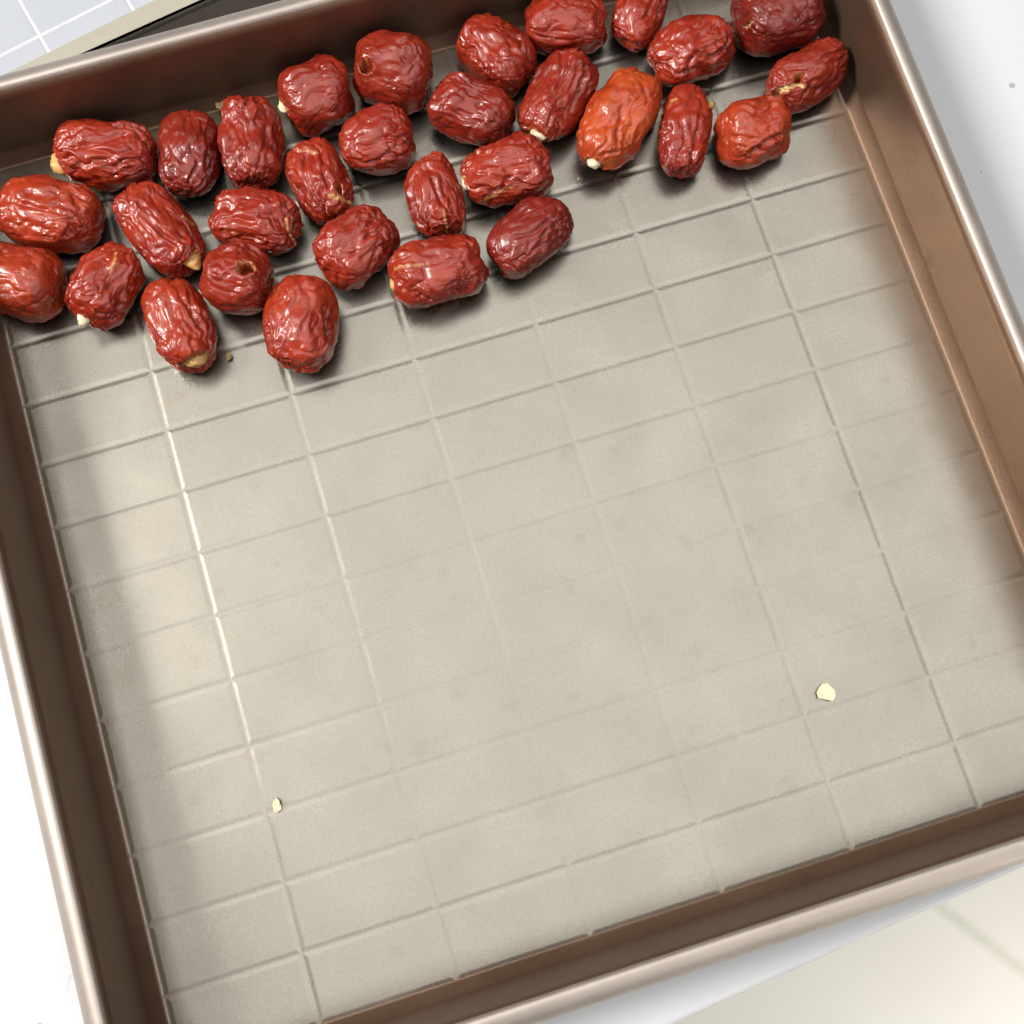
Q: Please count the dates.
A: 31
